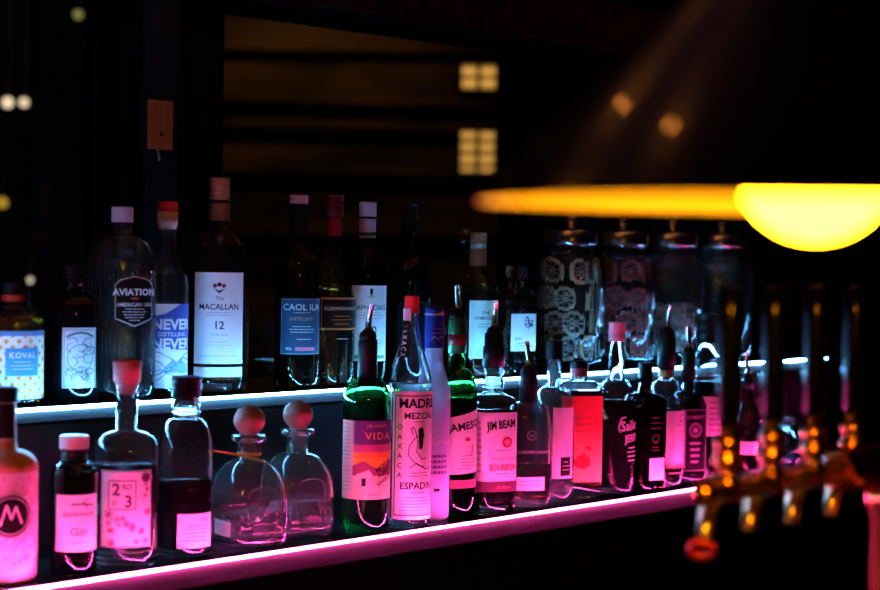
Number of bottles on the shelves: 31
